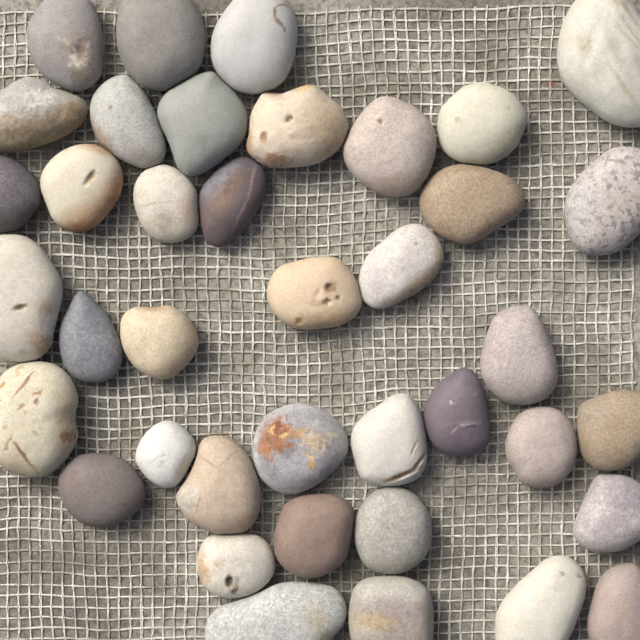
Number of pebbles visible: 39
